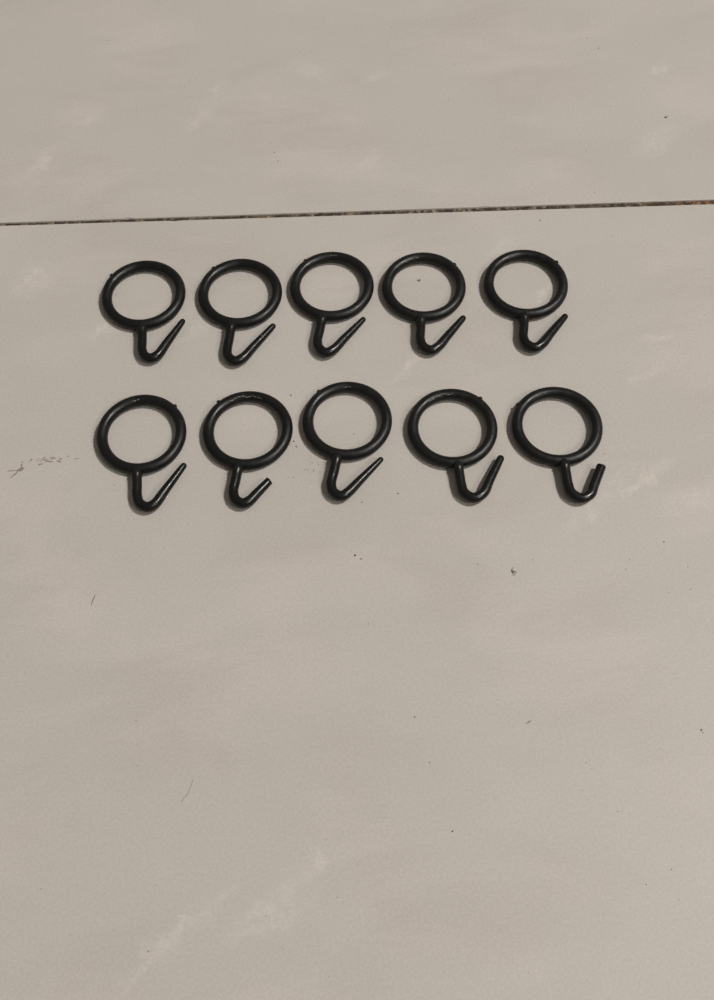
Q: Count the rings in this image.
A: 10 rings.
